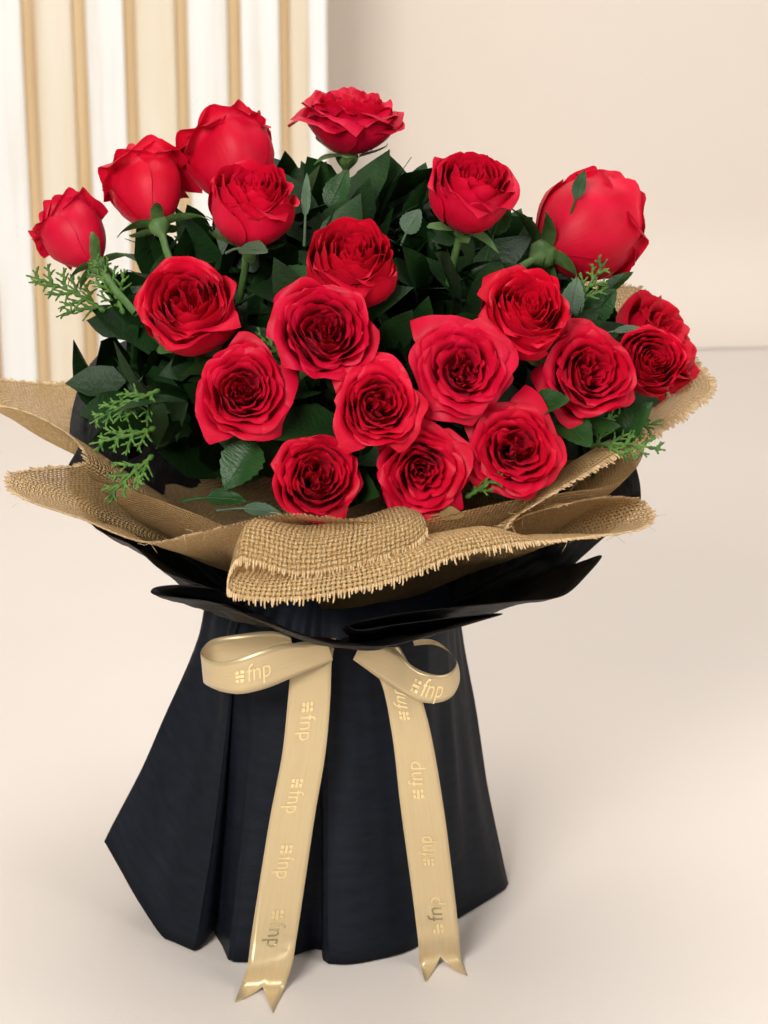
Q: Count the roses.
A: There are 20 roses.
